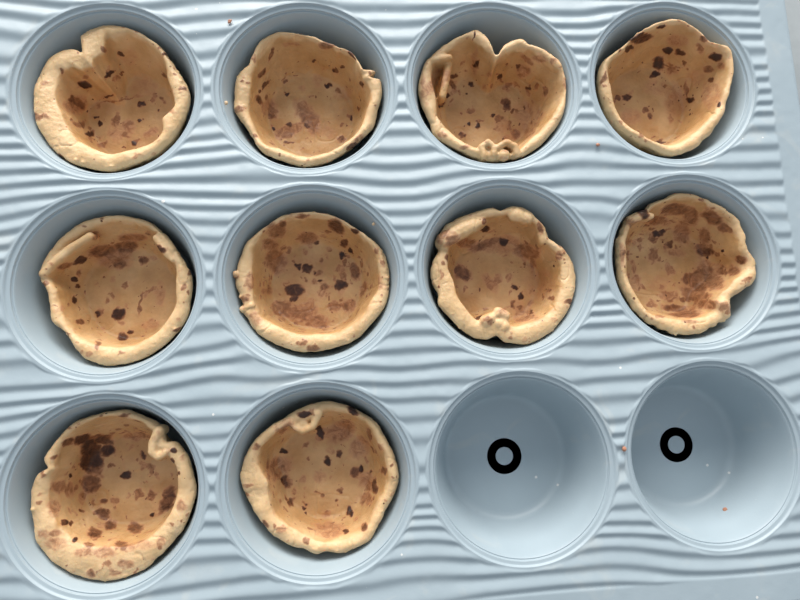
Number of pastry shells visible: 10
